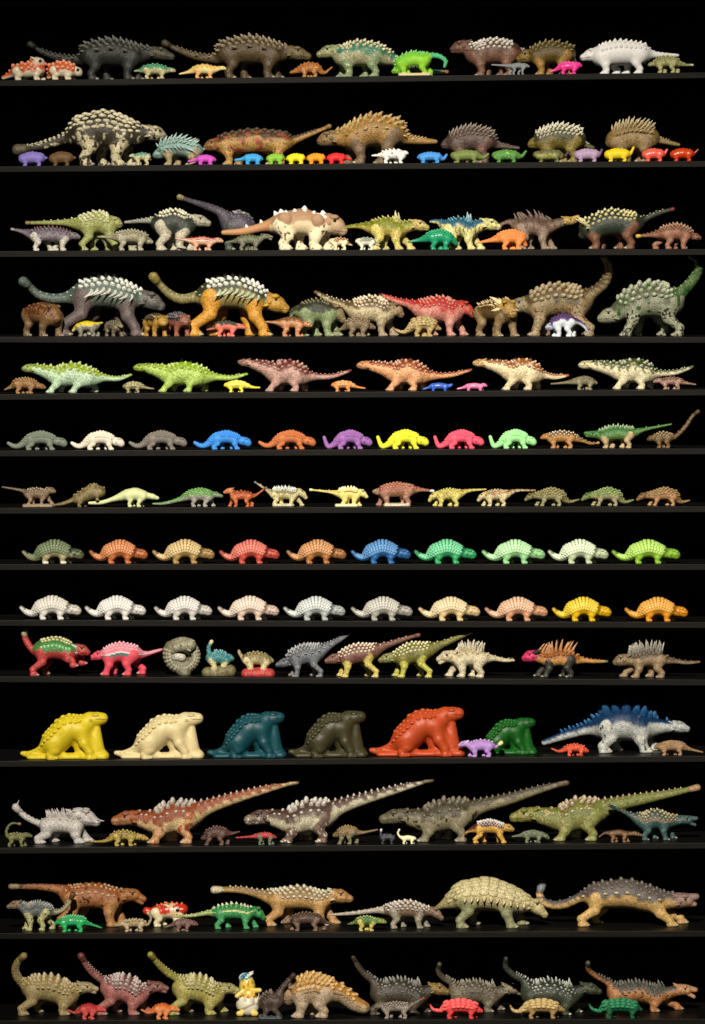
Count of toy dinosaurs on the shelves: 200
